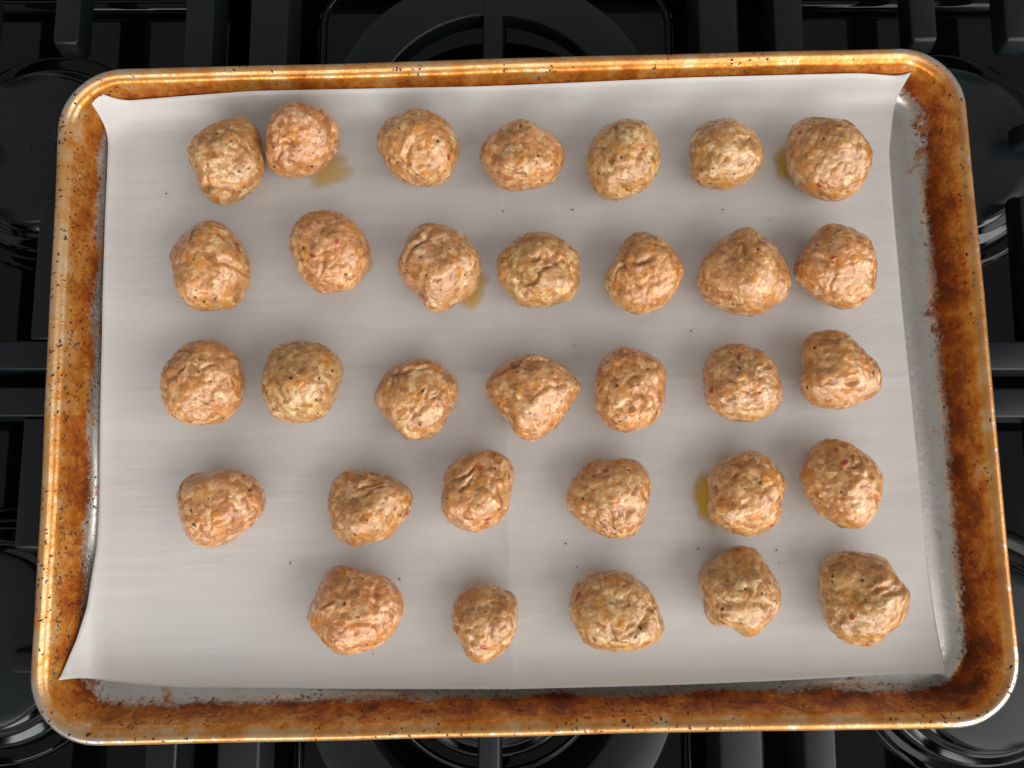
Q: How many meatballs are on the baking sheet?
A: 32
